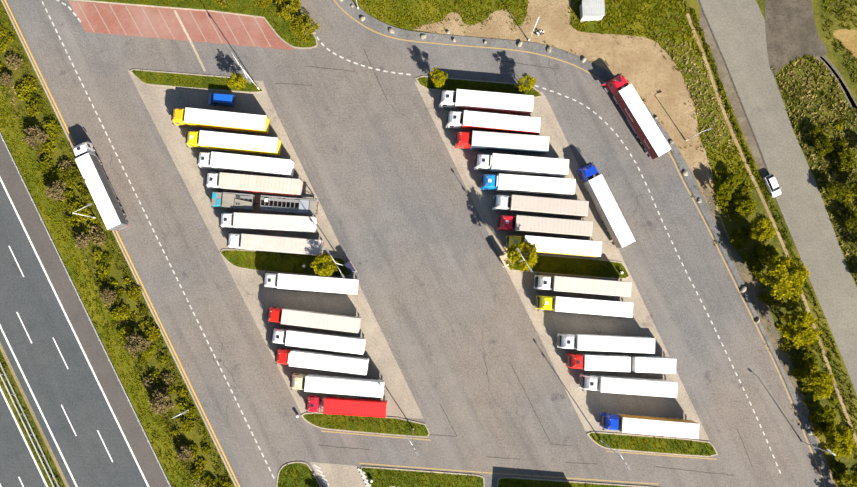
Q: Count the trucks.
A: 30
